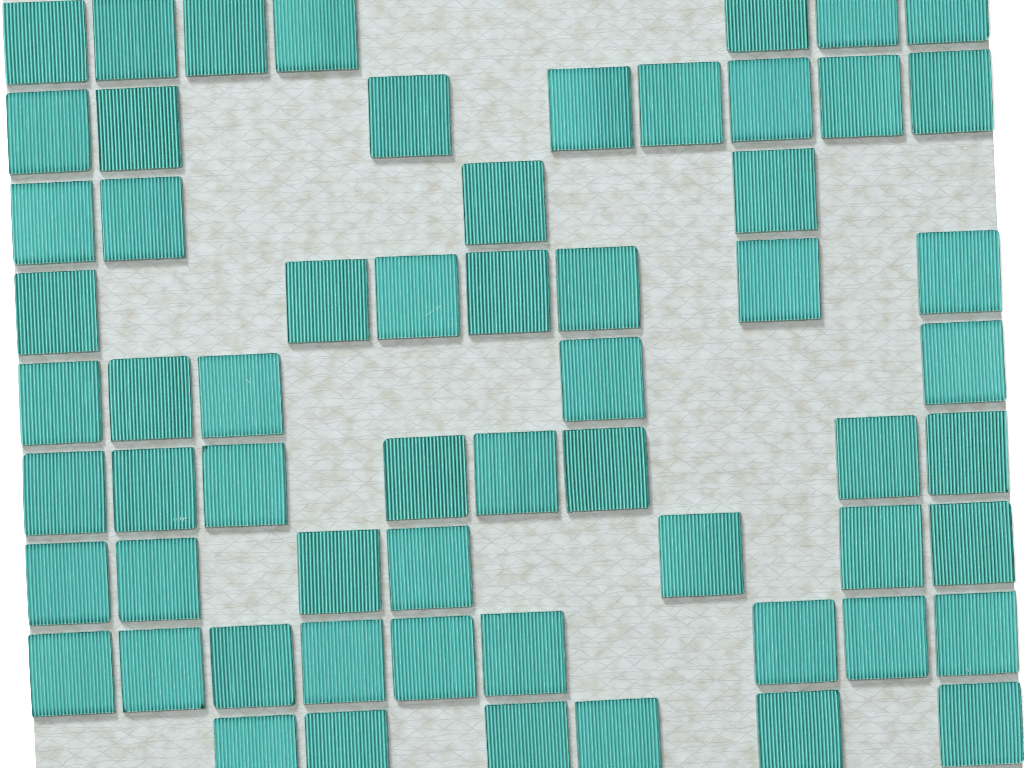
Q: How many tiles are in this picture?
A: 61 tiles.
